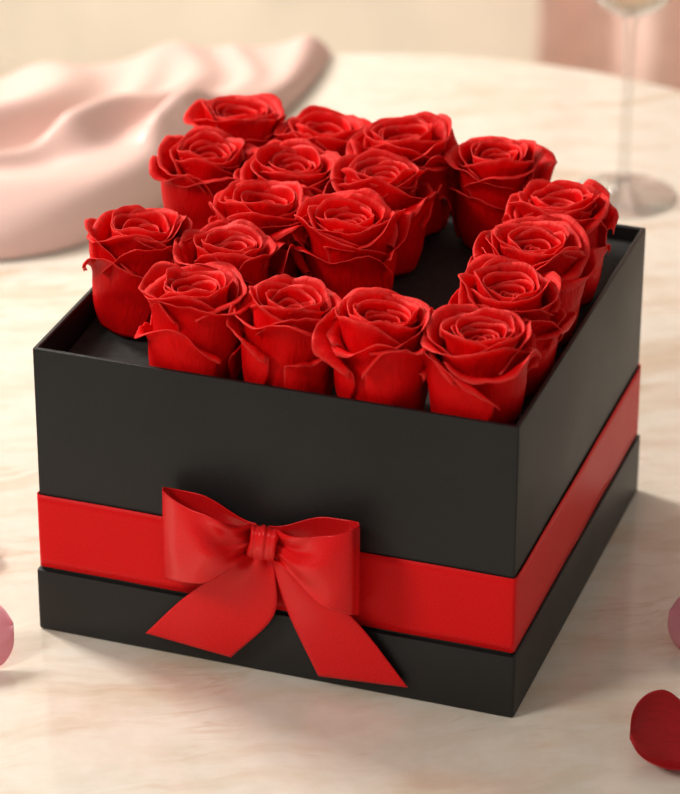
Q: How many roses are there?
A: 18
